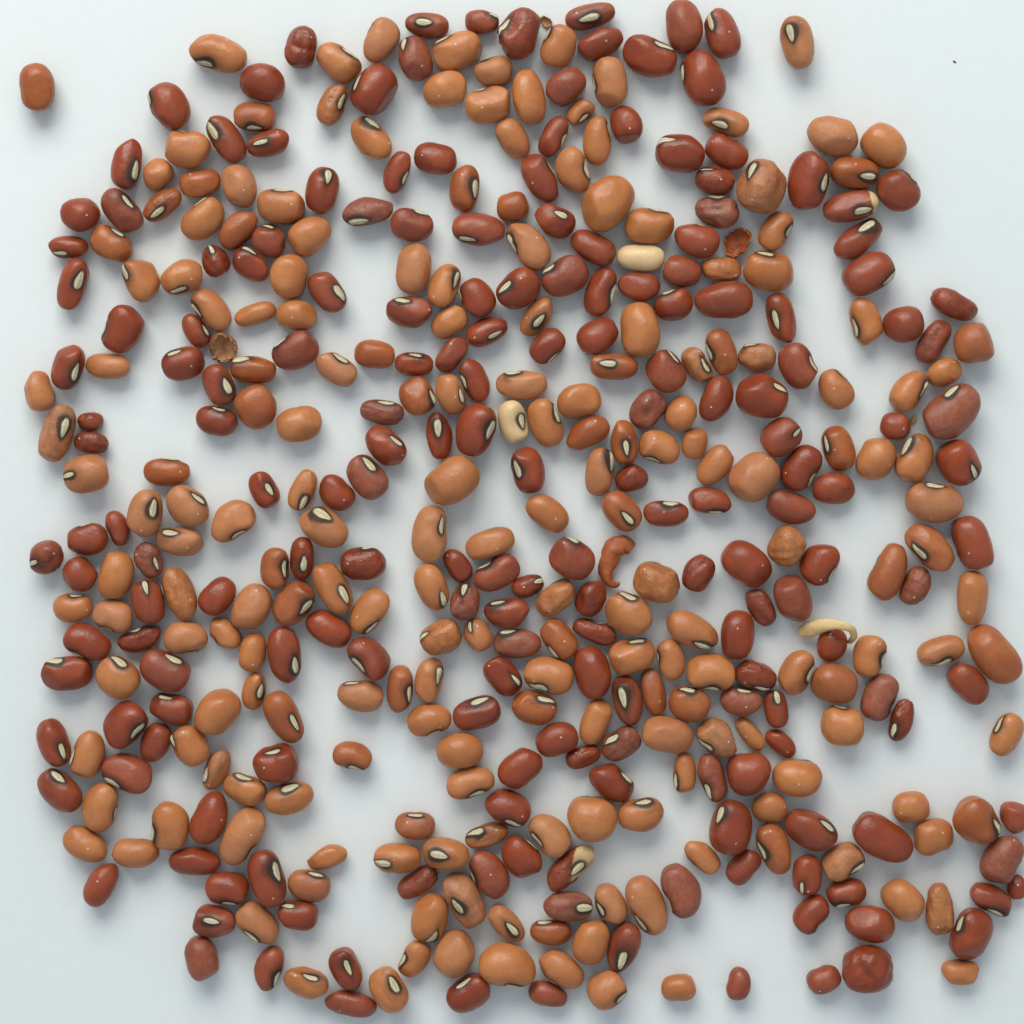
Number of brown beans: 39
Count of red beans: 194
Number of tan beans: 161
